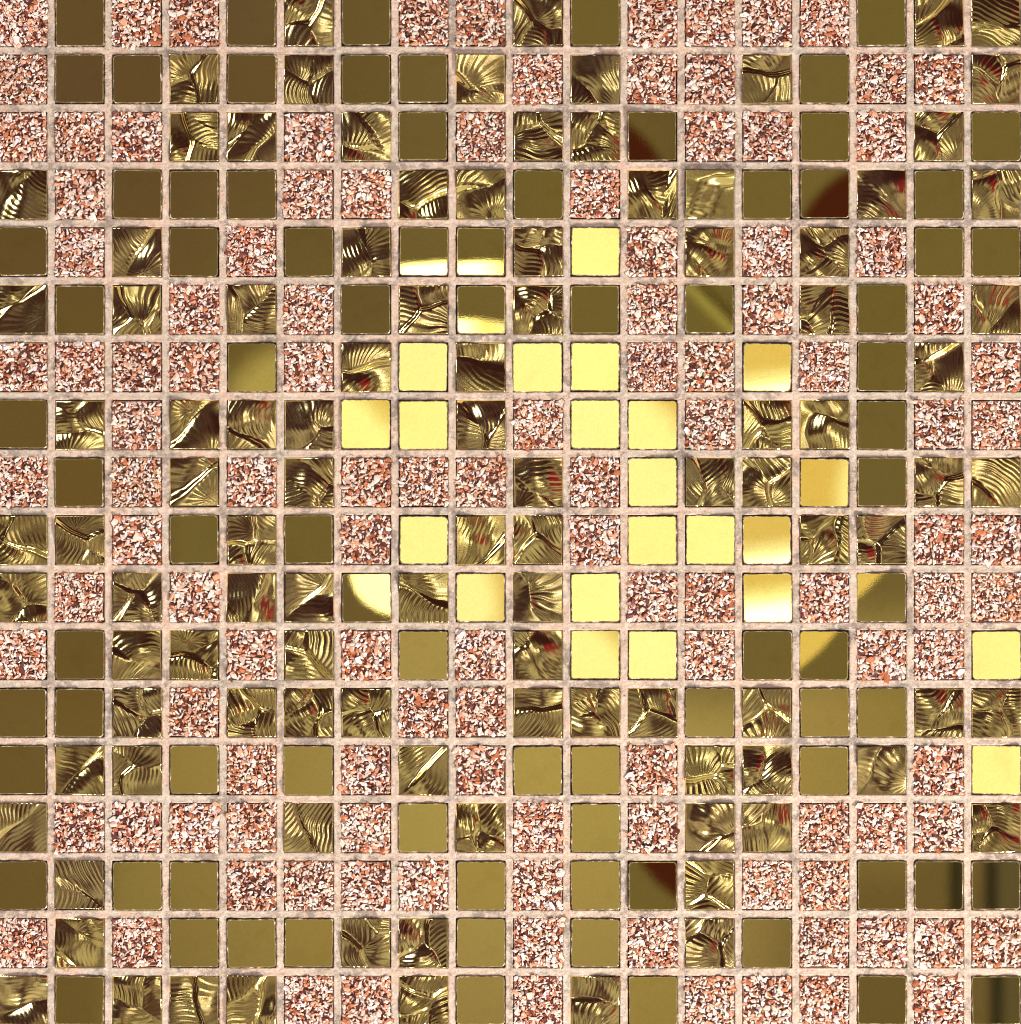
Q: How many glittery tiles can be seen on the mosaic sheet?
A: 117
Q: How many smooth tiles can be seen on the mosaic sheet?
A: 104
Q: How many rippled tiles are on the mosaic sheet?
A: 103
